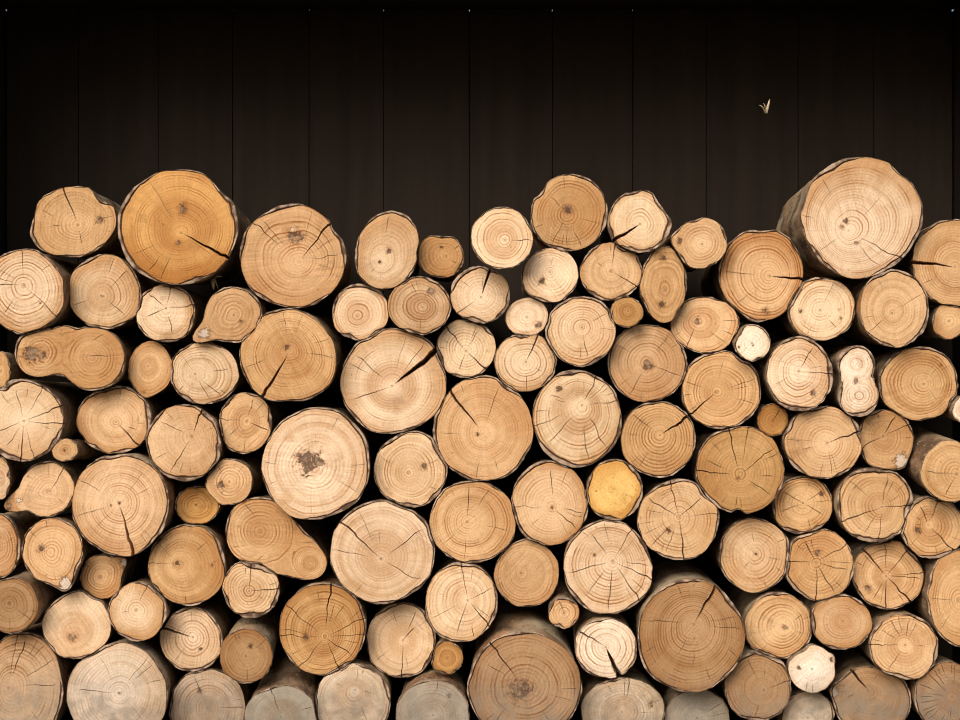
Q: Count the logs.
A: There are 113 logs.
